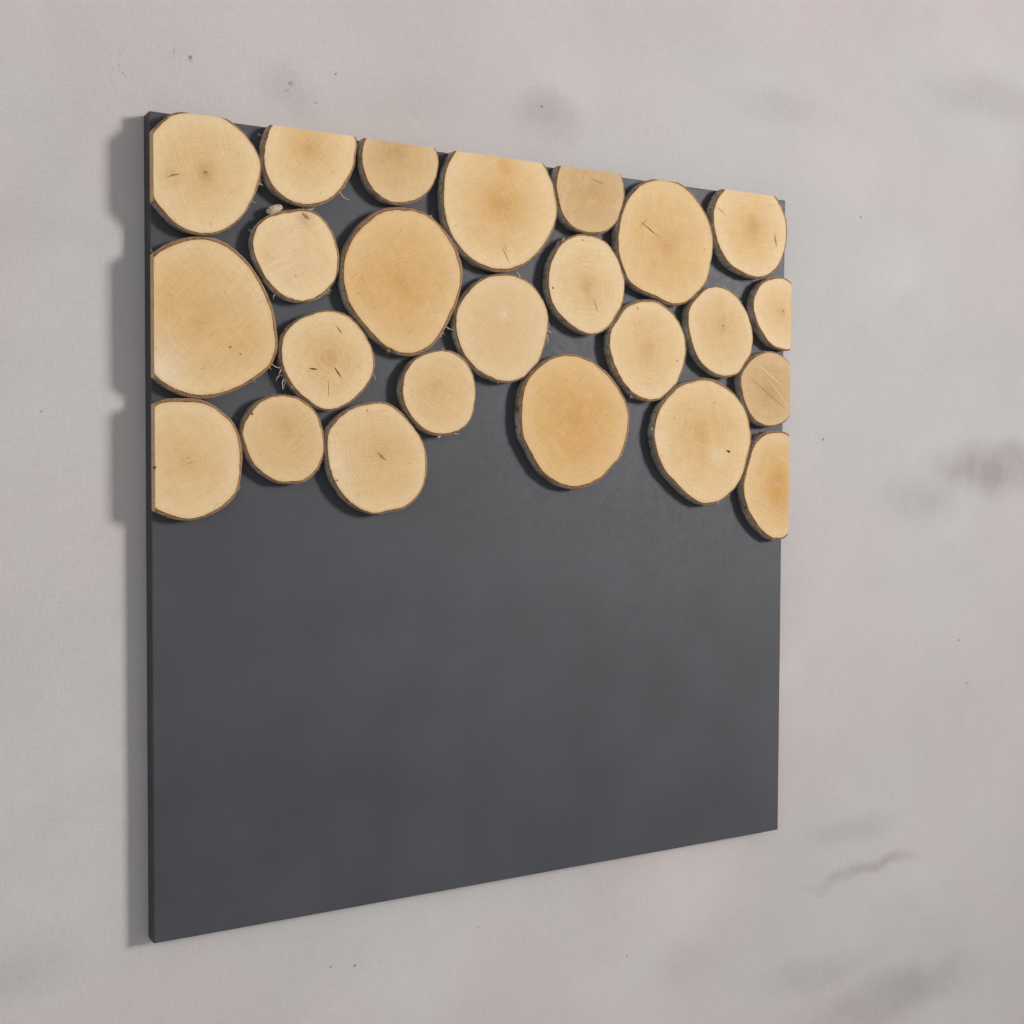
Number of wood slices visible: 24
